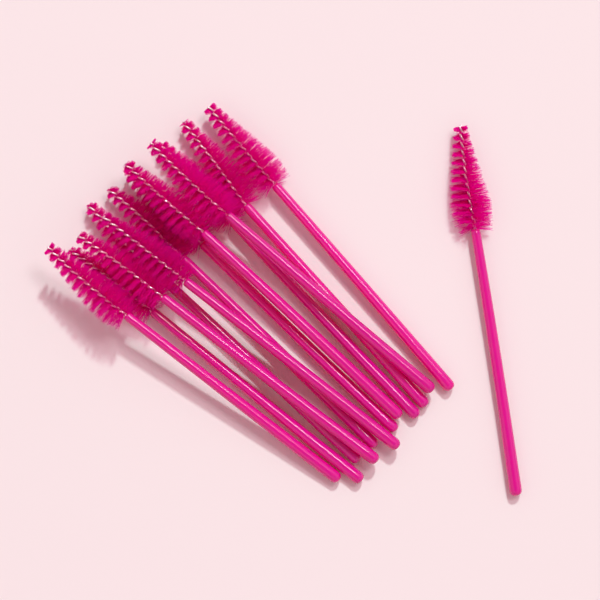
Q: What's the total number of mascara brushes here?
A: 13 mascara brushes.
